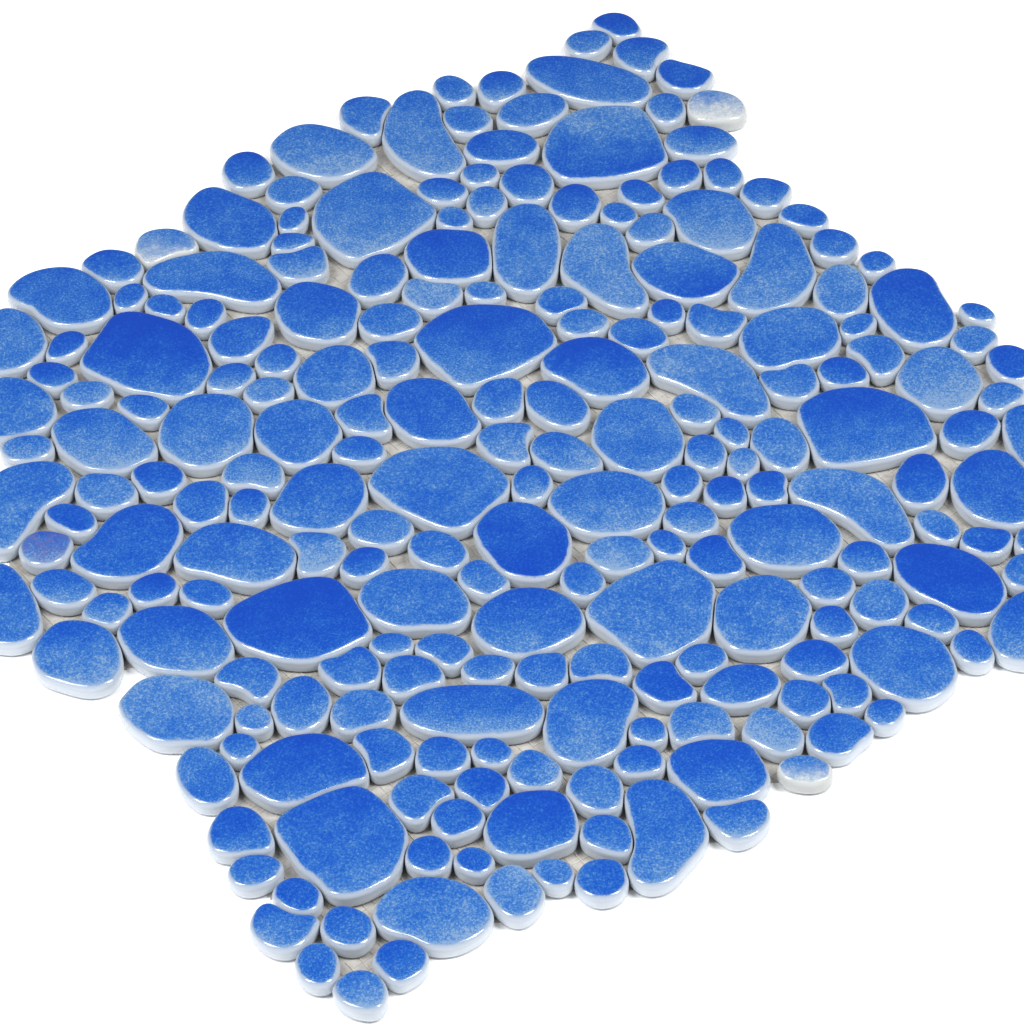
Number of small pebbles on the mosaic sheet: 164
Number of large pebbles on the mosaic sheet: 61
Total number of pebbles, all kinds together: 225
